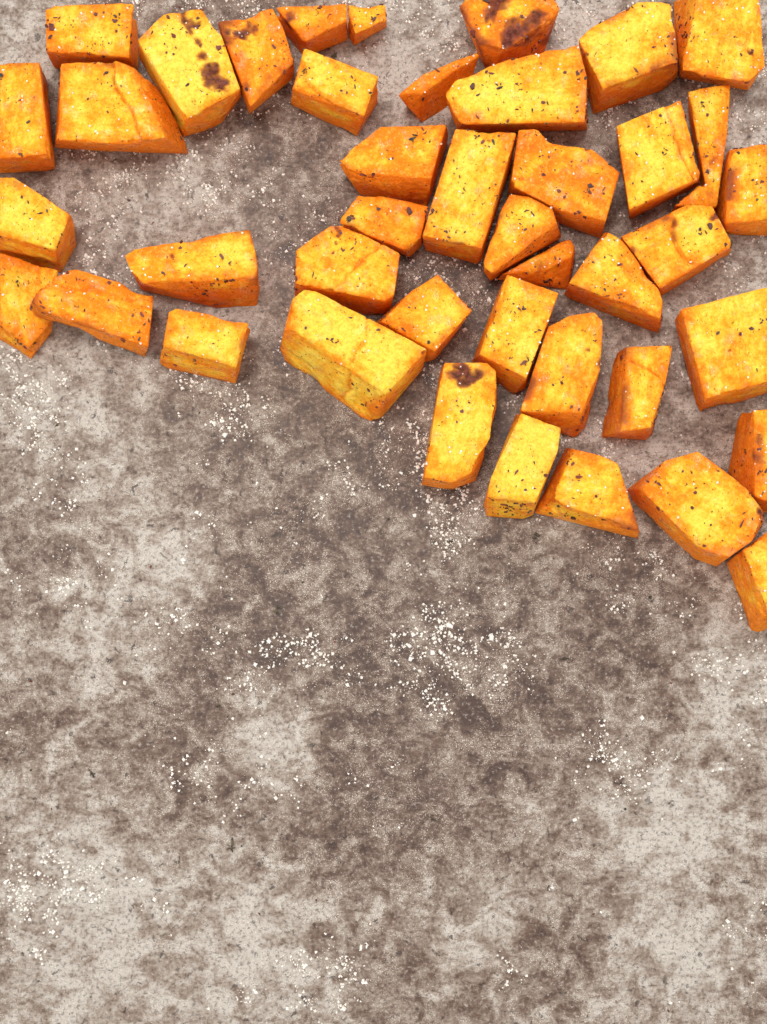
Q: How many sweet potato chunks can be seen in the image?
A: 42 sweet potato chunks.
